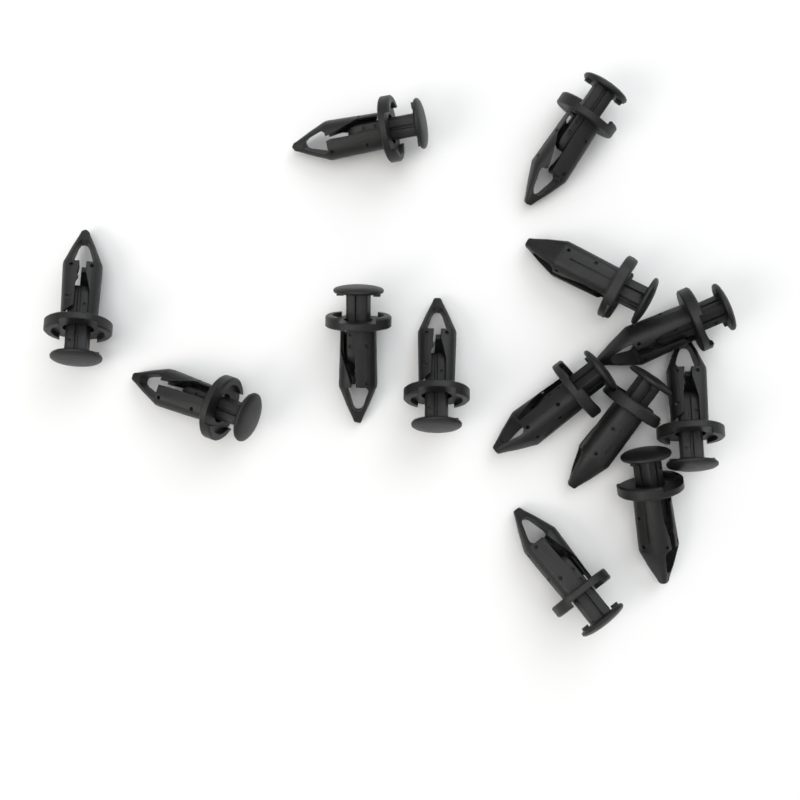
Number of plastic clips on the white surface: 13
